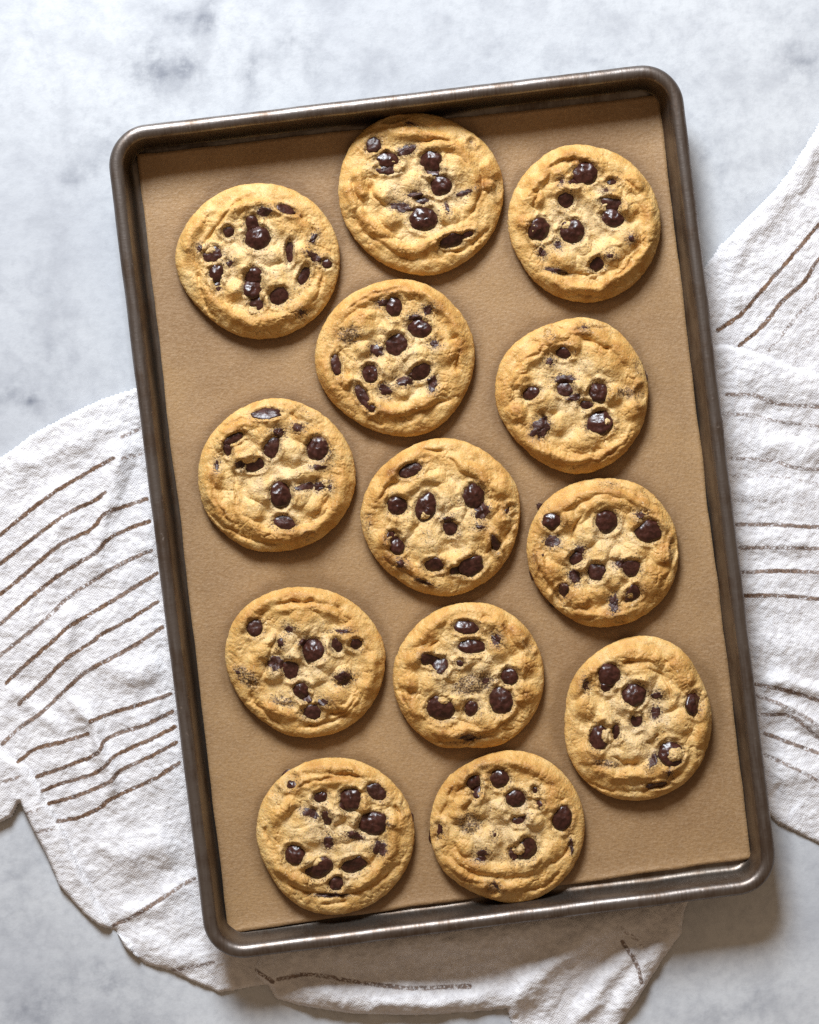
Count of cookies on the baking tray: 13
